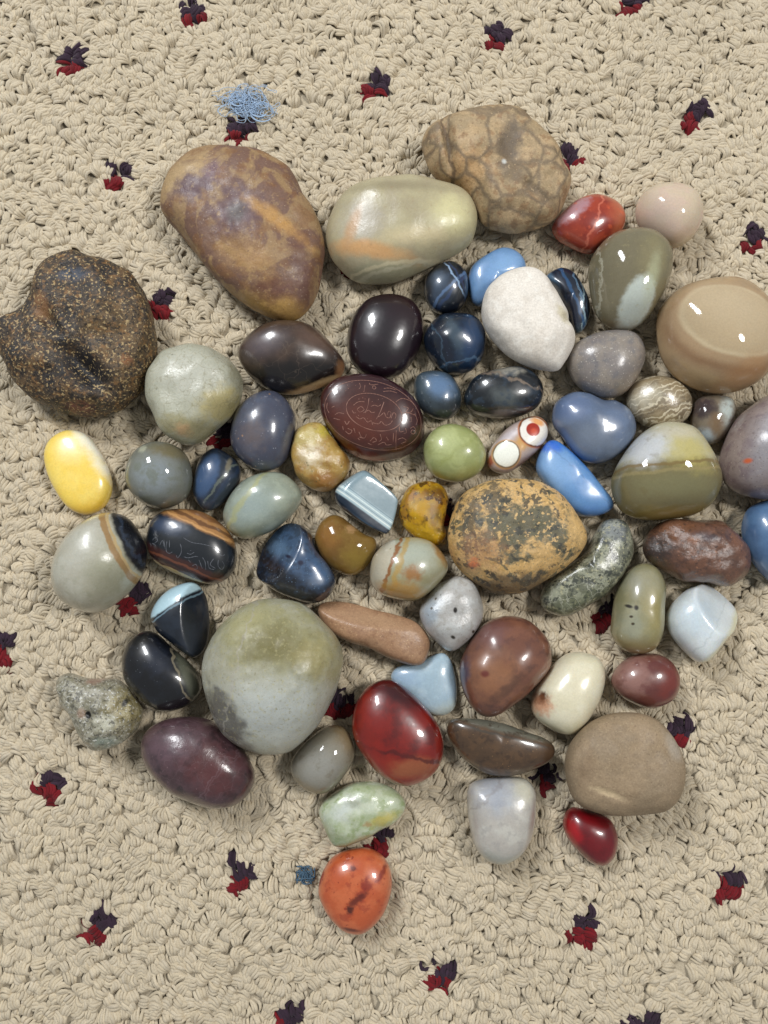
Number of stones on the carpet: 66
